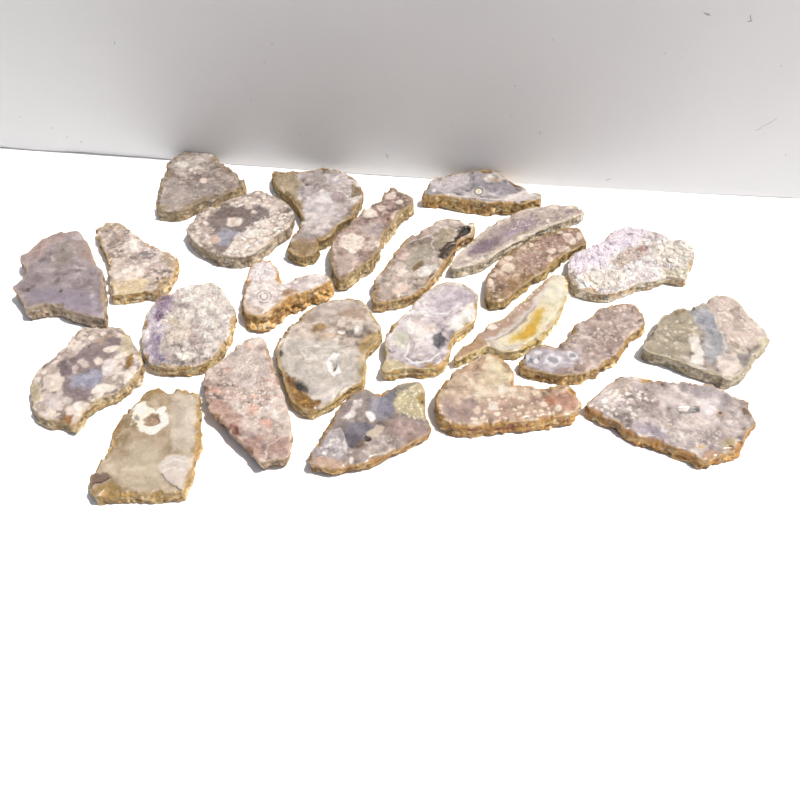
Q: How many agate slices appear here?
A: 24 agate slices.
